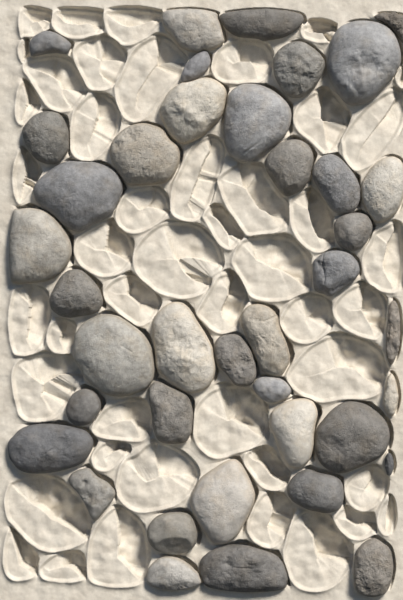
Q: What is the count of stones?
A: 39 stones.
